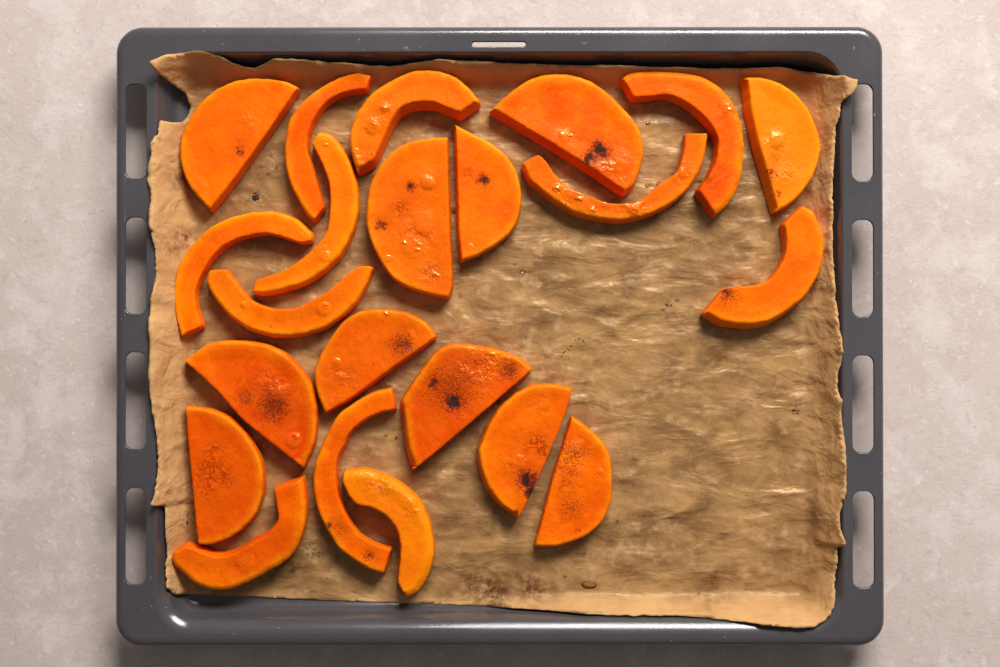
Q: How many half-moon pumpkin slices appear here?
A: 11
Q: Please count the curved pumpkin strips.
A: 11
